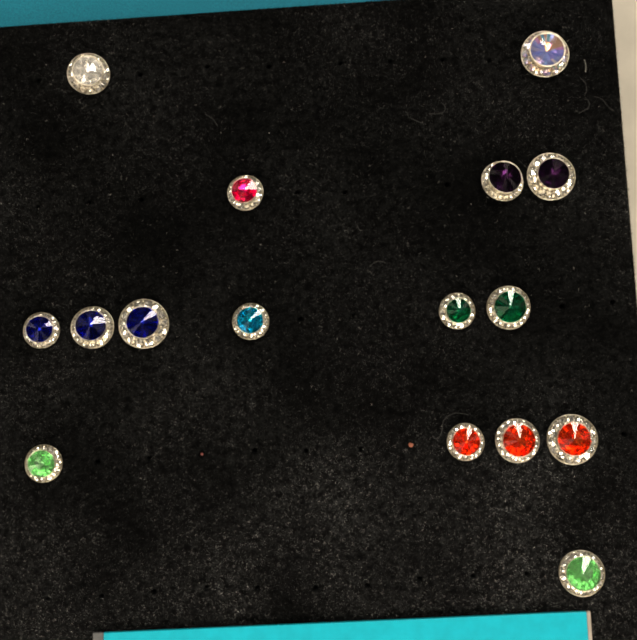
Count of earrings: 16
